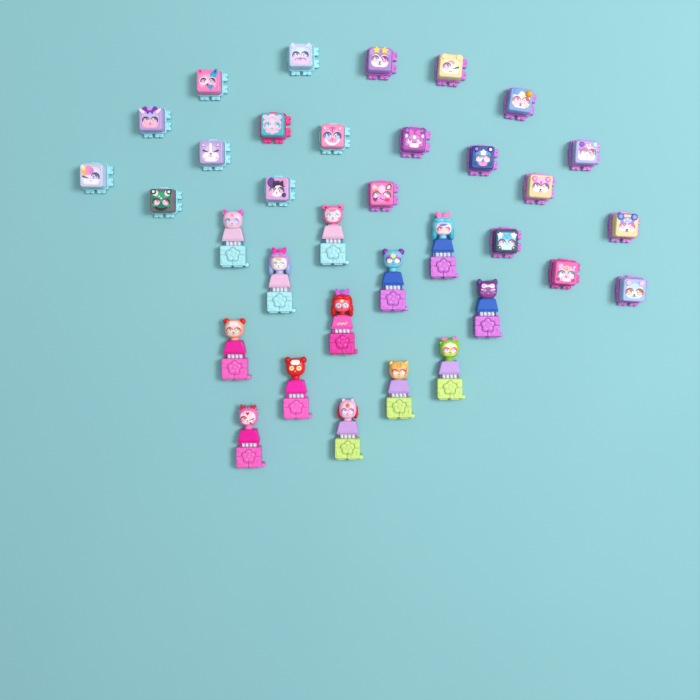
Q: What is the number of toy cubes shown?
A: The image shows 21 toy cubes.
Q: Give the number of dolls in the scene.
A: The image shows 13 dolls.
